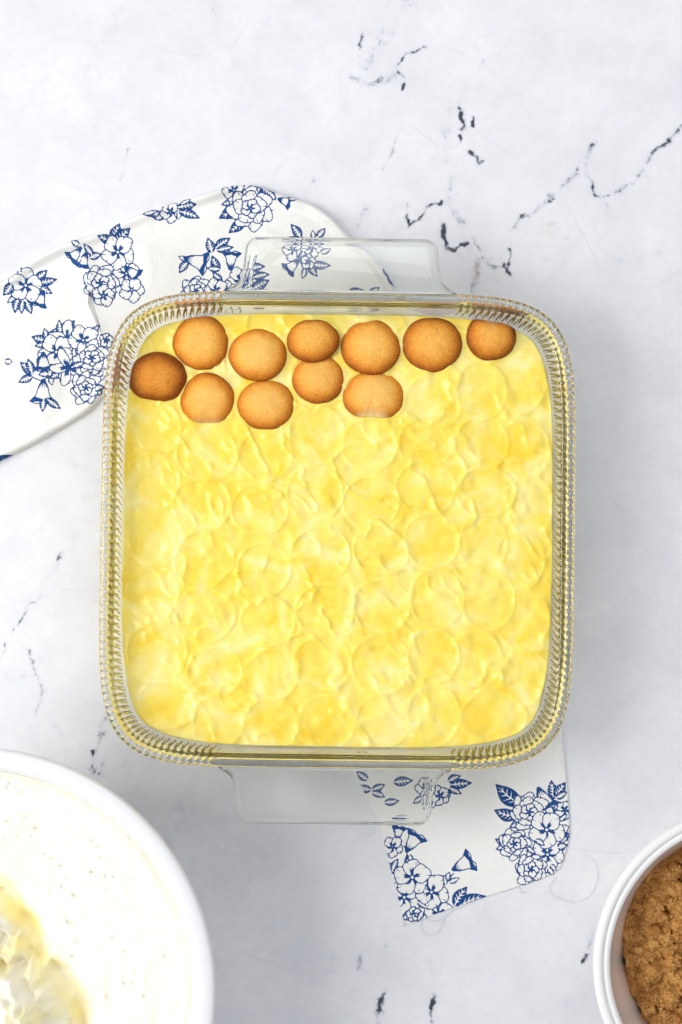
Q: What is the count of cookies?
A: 11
